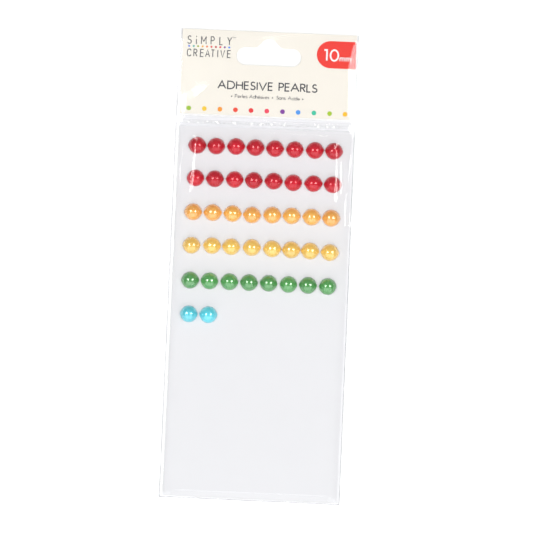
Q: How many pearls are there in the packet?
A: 42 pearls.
